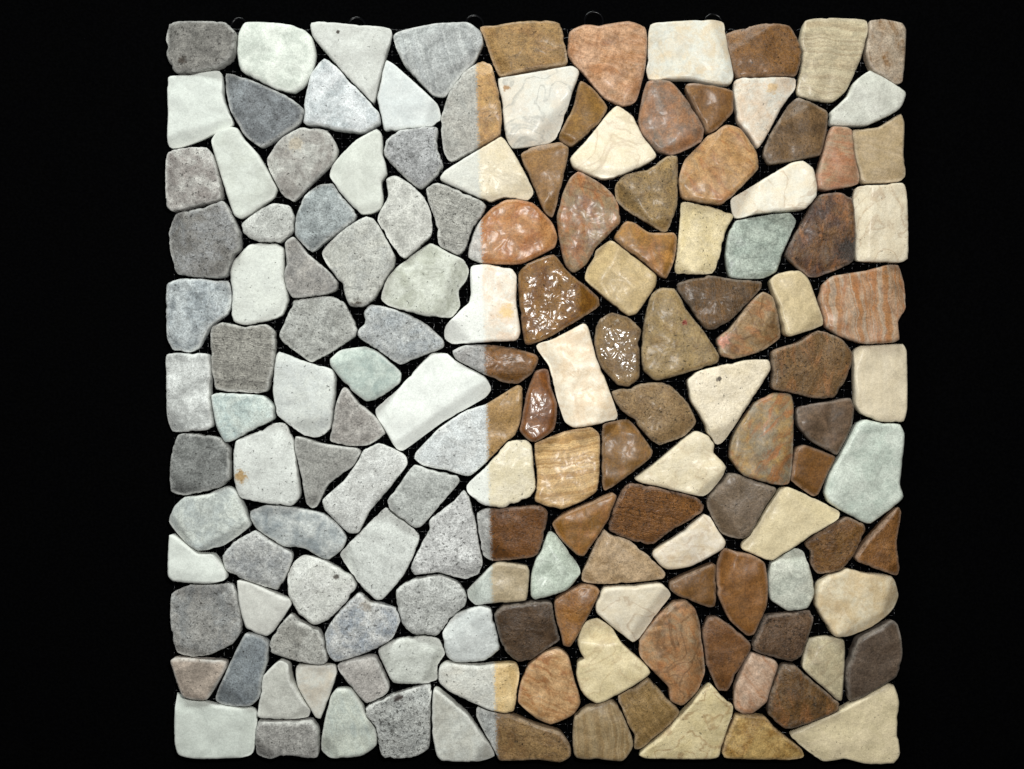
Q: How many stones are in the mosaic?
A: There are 149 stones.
